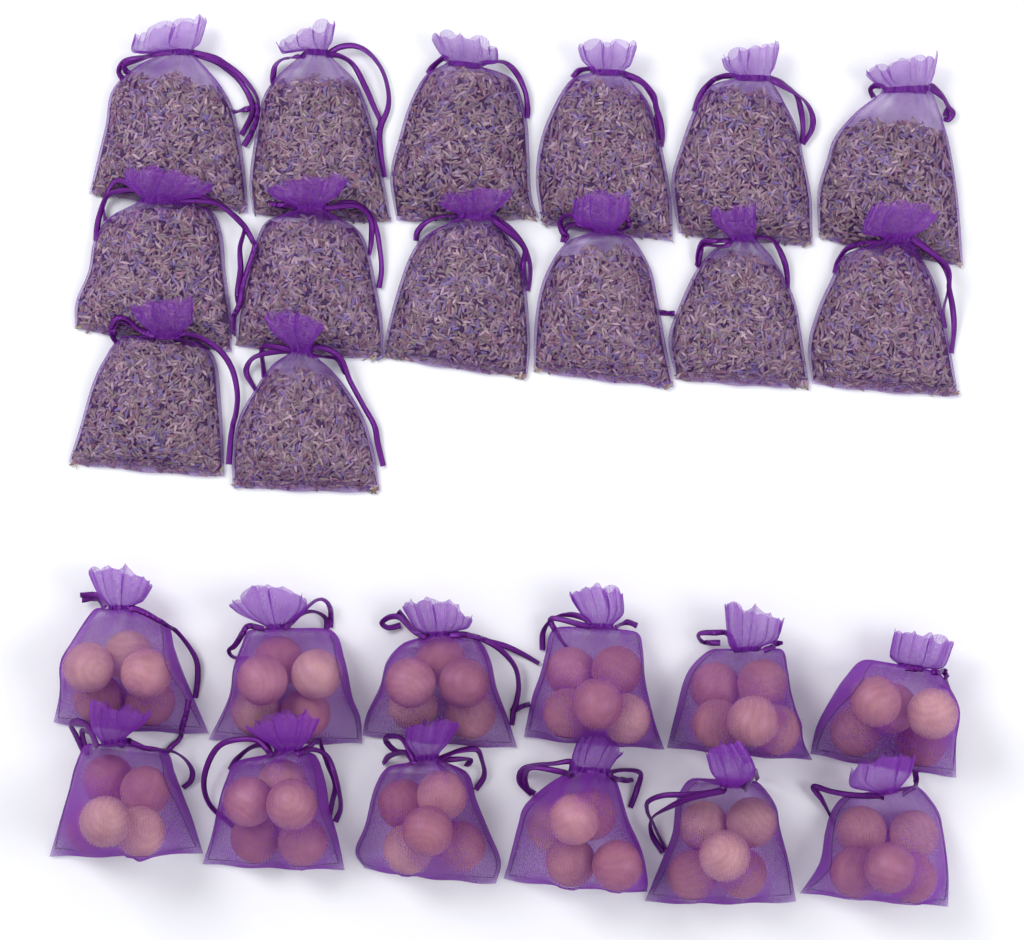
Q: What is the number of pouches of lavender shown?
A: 14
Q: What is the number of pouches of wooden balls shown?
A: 12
